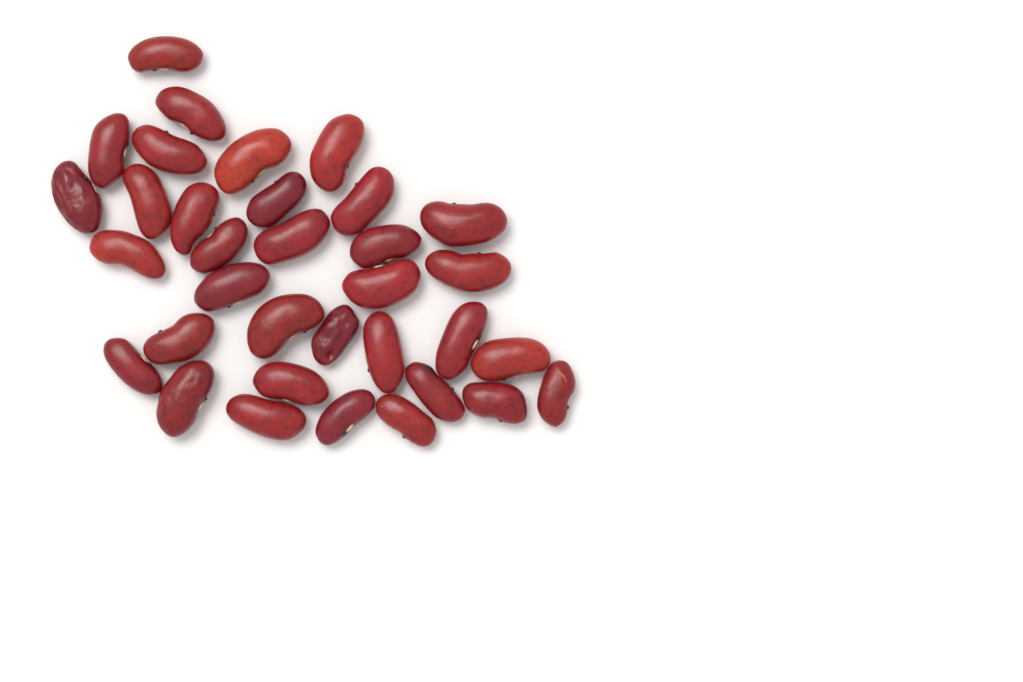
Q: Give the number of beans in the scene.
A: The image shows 34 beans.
